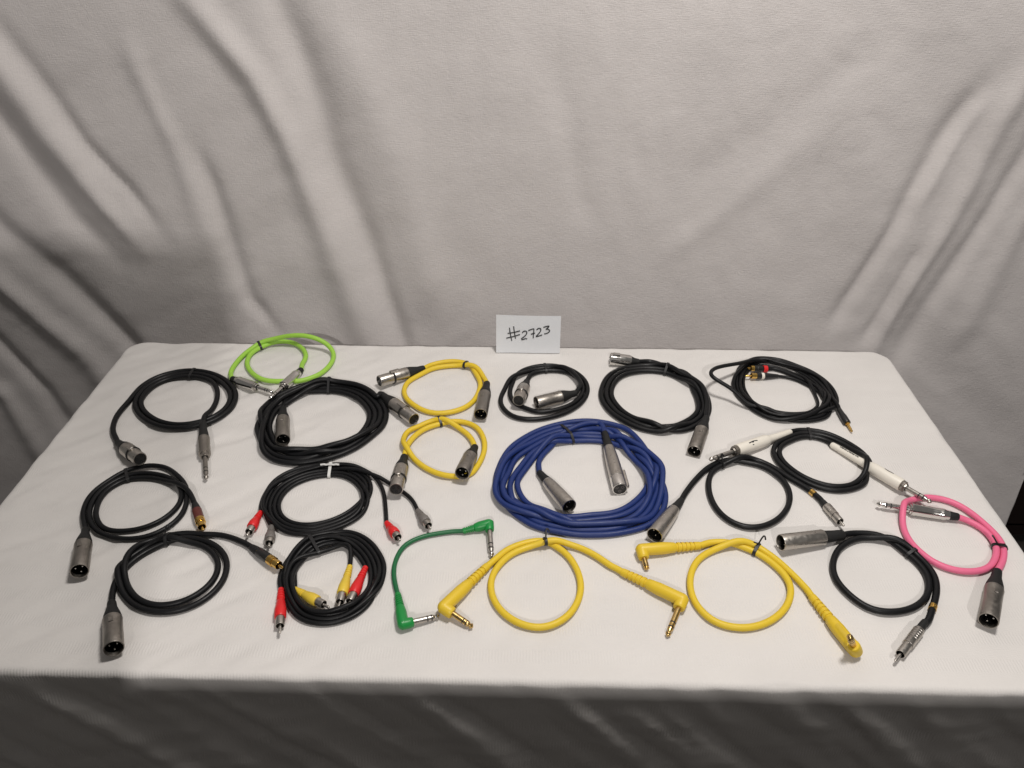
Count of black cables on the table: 12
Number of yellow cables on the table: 4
